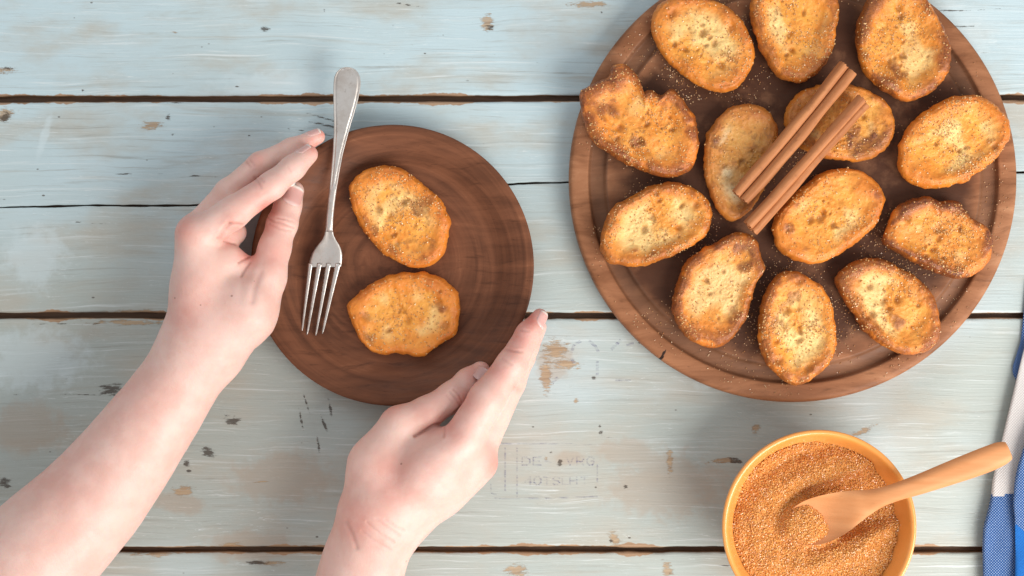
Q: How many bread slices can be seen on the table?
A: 15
